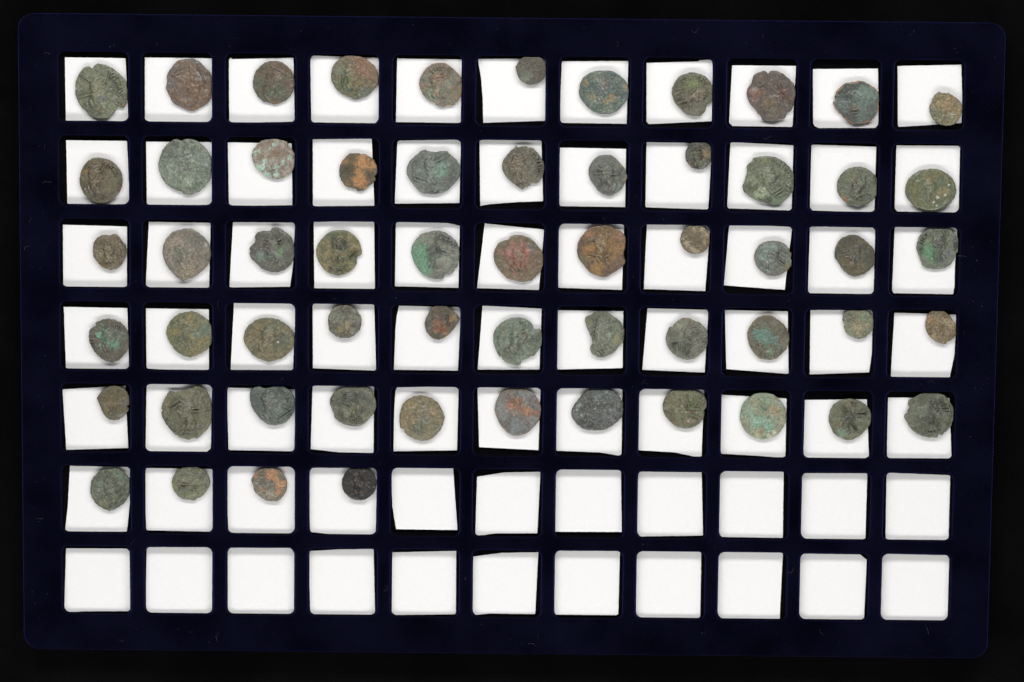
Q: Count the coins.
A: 59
